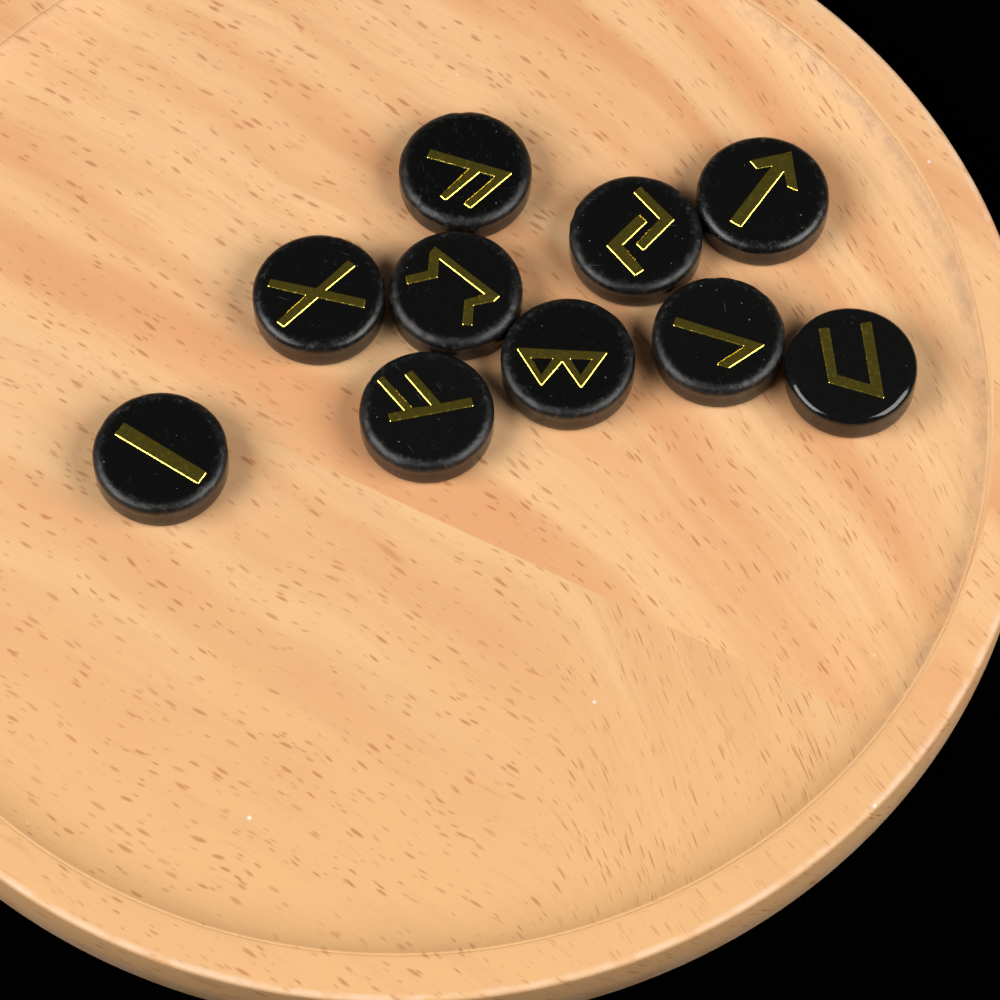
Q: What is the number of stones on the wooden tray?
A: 10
